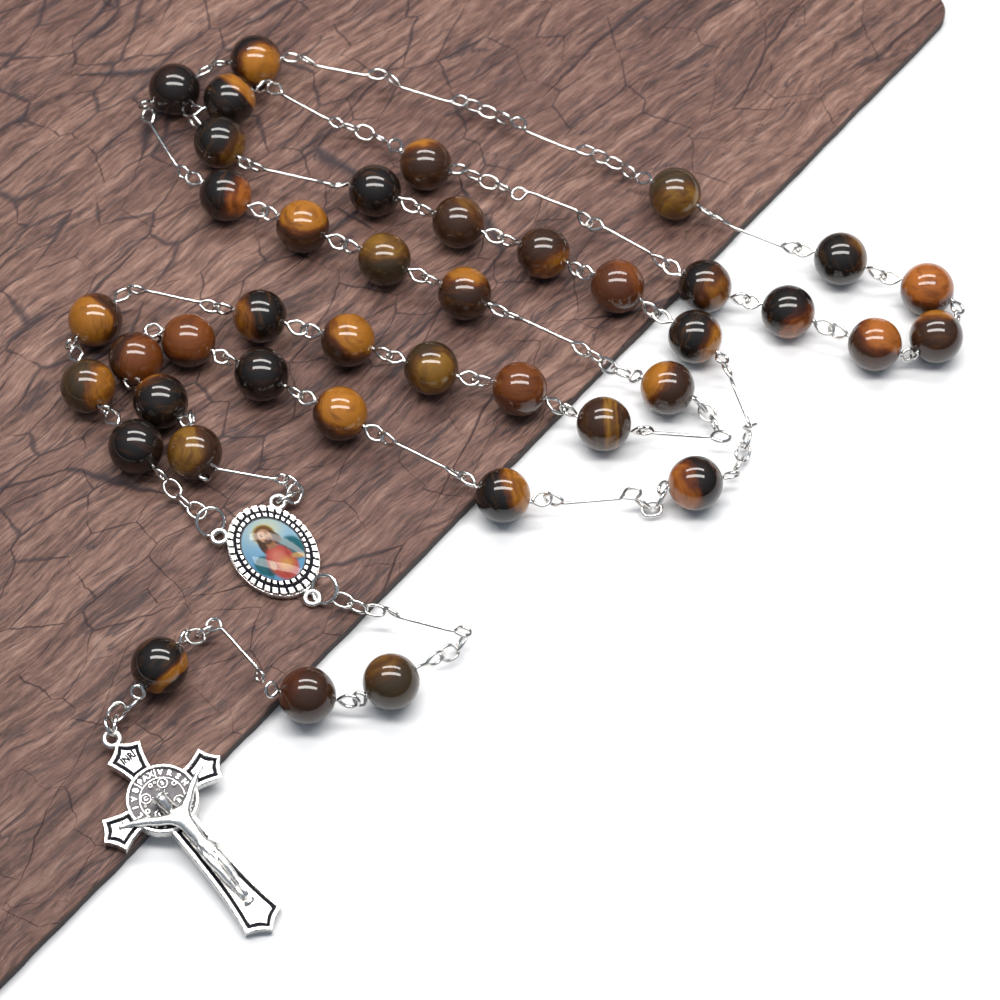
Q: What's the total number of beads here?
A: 41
